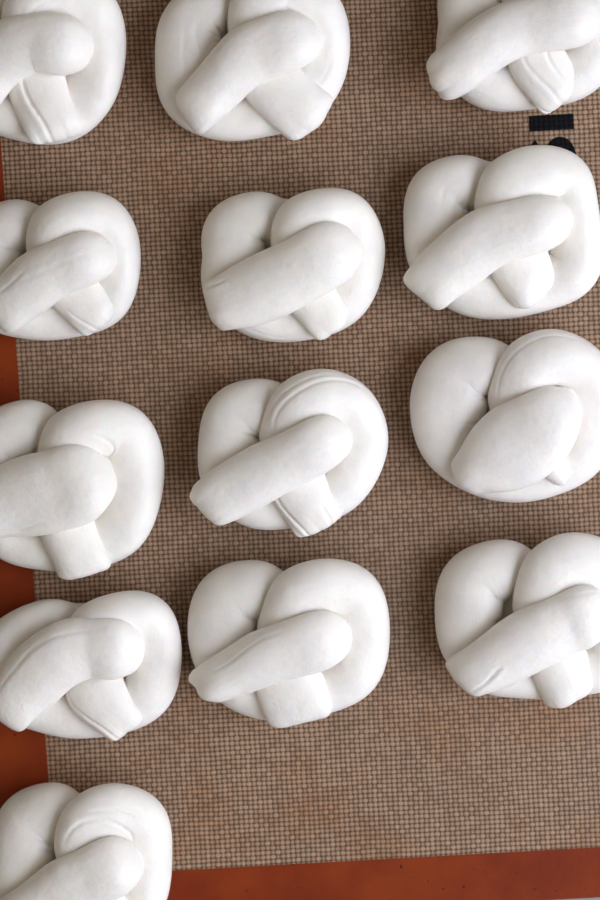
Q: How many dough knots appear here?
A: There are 13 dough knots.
